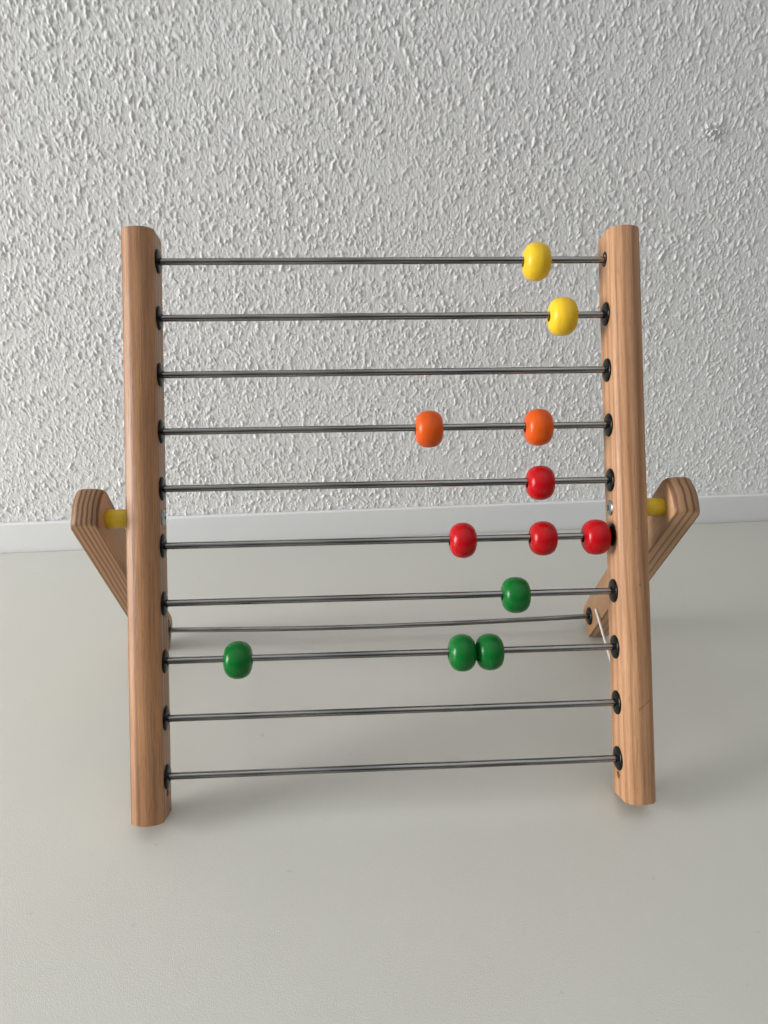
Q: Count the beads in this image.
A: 12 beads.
